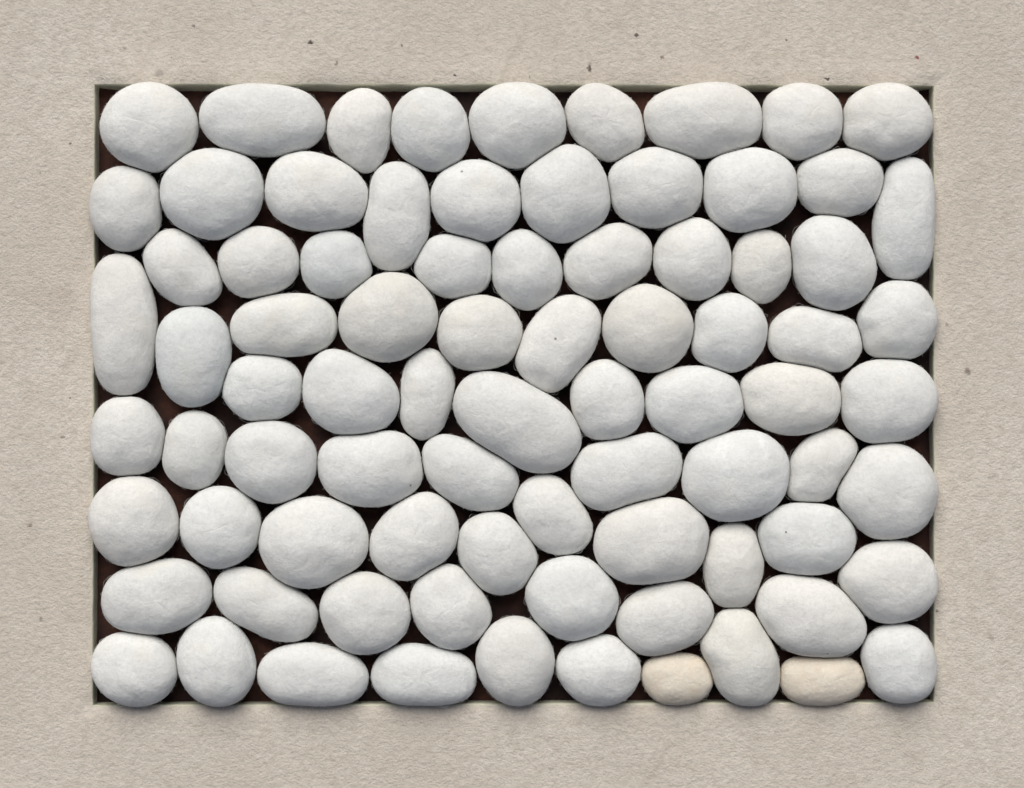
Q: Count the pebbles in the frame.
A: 82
